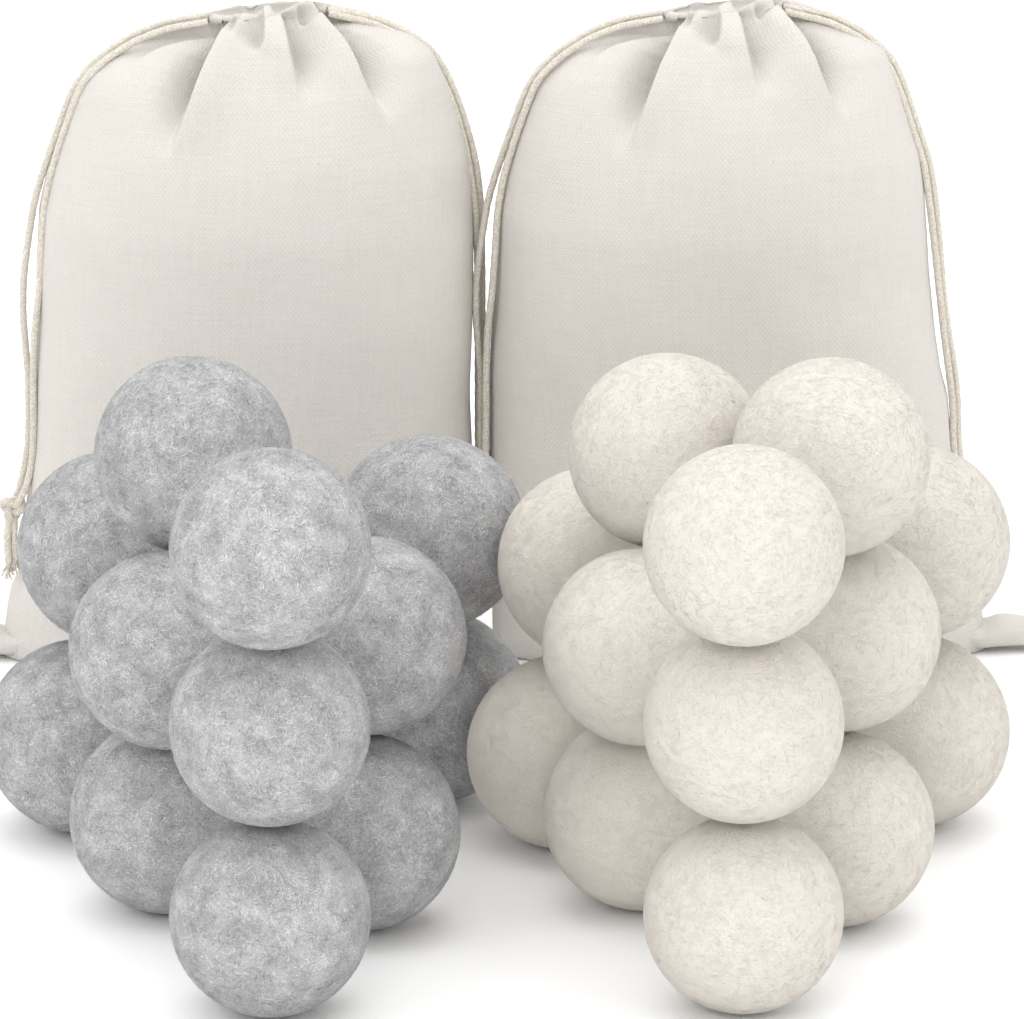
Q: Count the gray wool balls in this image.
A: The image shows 12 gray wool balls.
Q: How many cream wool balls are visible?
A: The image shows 13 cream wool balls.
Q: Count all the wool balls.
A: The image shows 25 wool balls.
